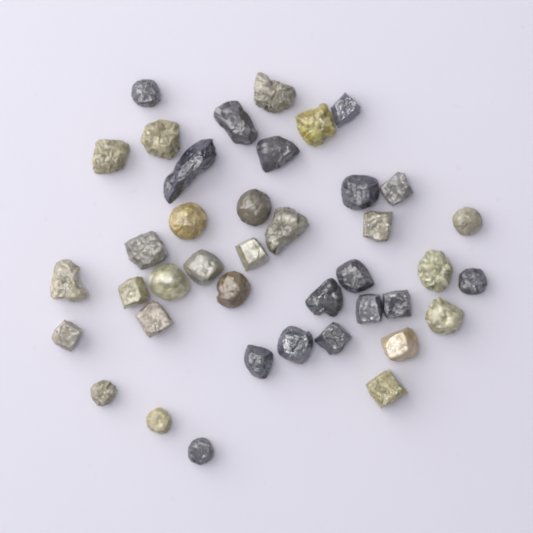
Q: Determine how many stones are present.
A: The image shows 40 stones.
